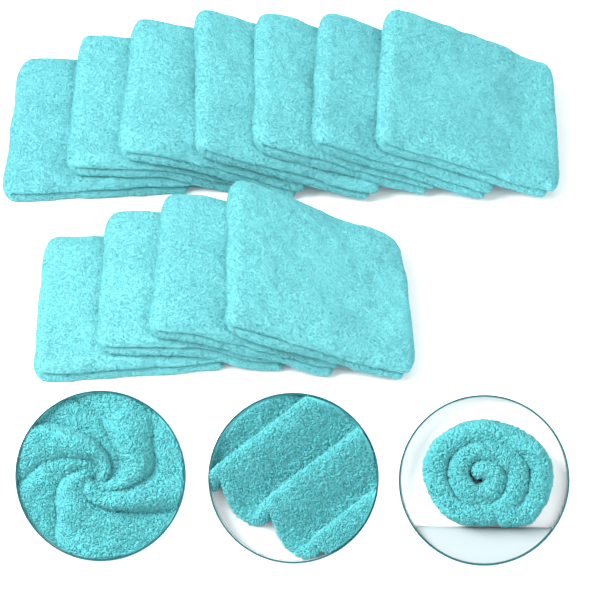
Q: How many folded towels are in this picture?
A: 11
